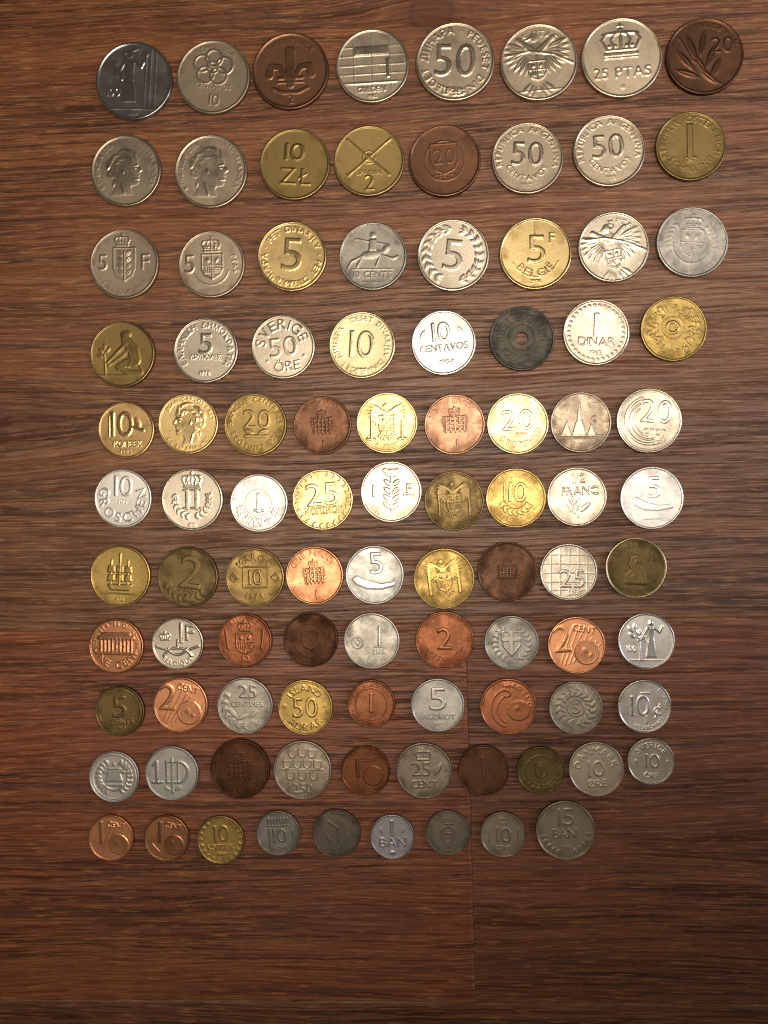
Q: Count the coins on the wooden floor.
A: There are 96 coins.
